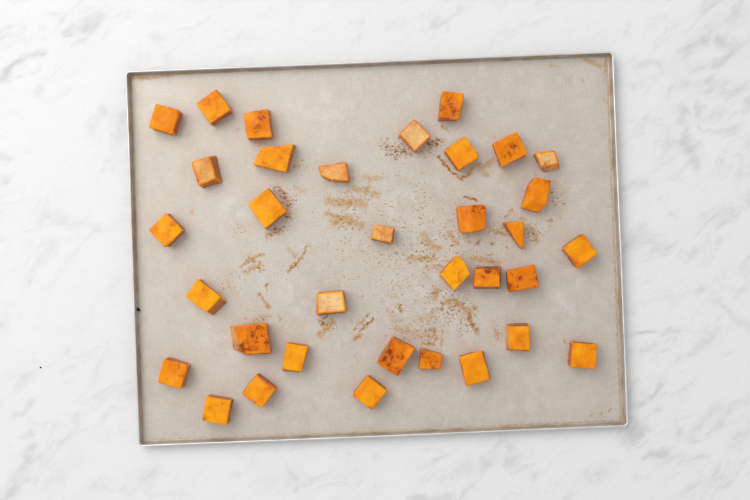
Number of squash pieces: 34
